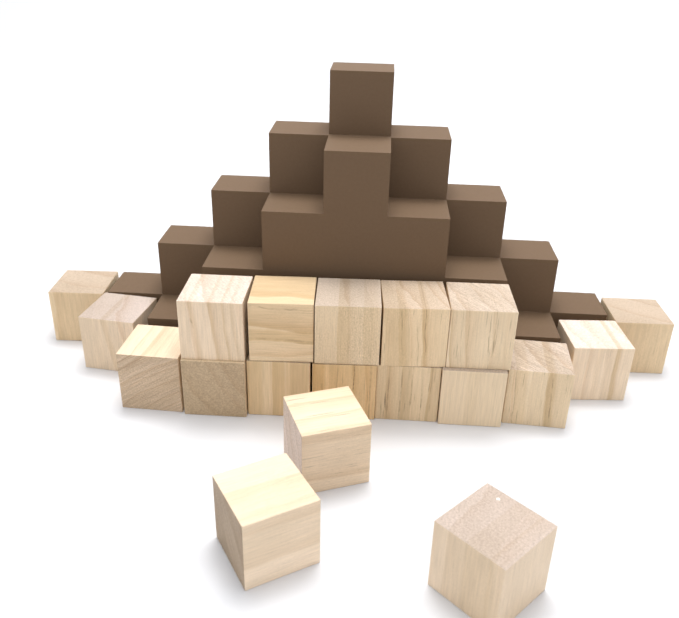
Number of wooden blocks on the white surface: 19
